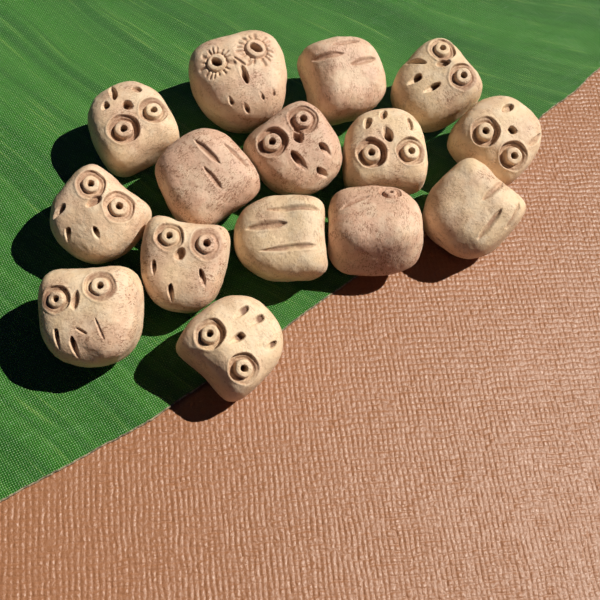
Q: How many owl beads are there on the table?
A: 15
